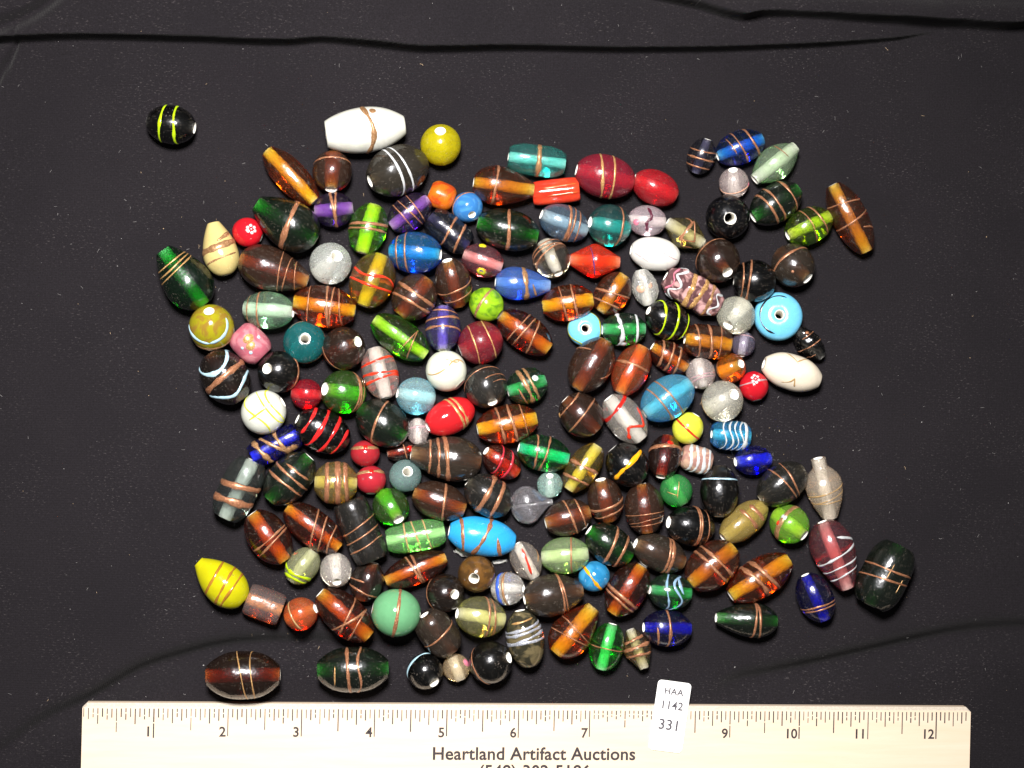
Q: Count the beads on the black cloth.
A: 173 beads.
